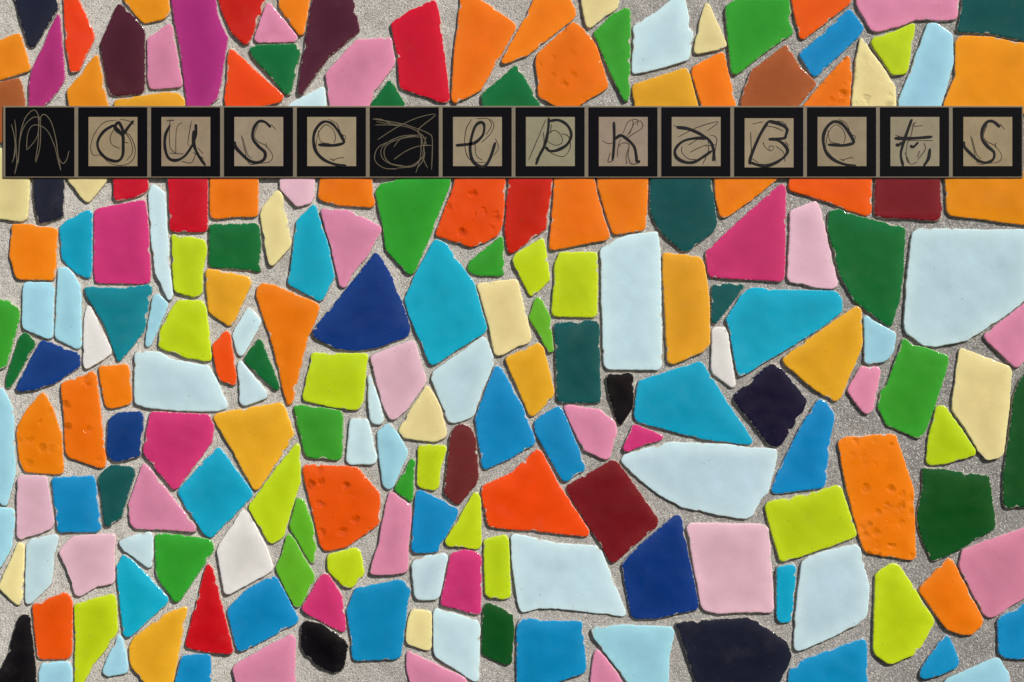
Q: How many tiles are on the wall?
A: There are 200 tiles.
